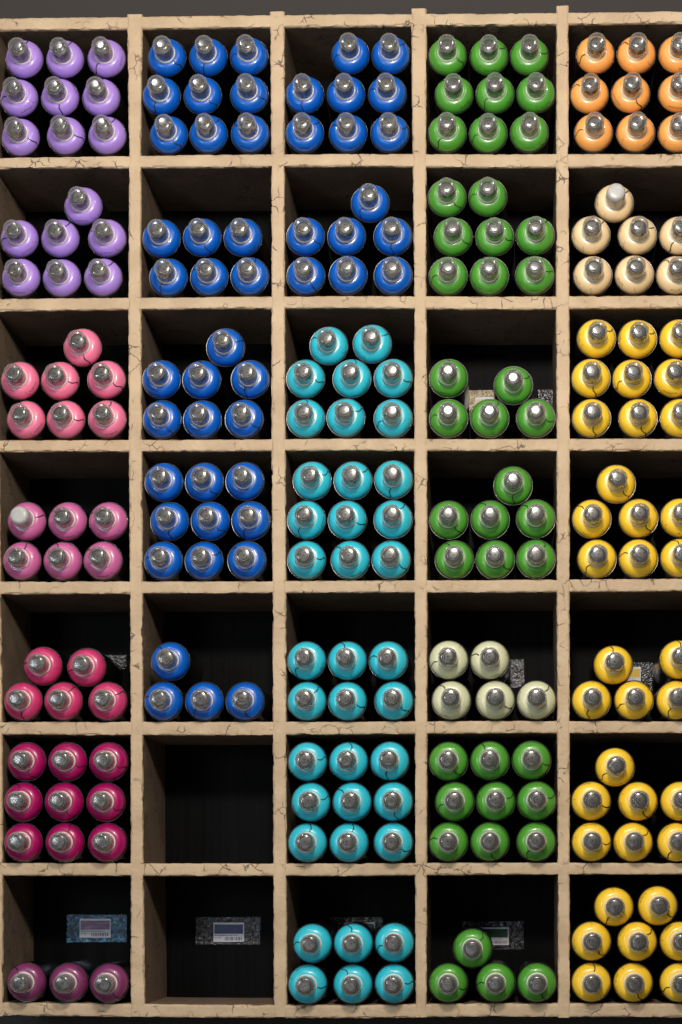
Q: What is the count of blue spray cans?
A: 50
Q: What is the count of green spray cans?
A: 42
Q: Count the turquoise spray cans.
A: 38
